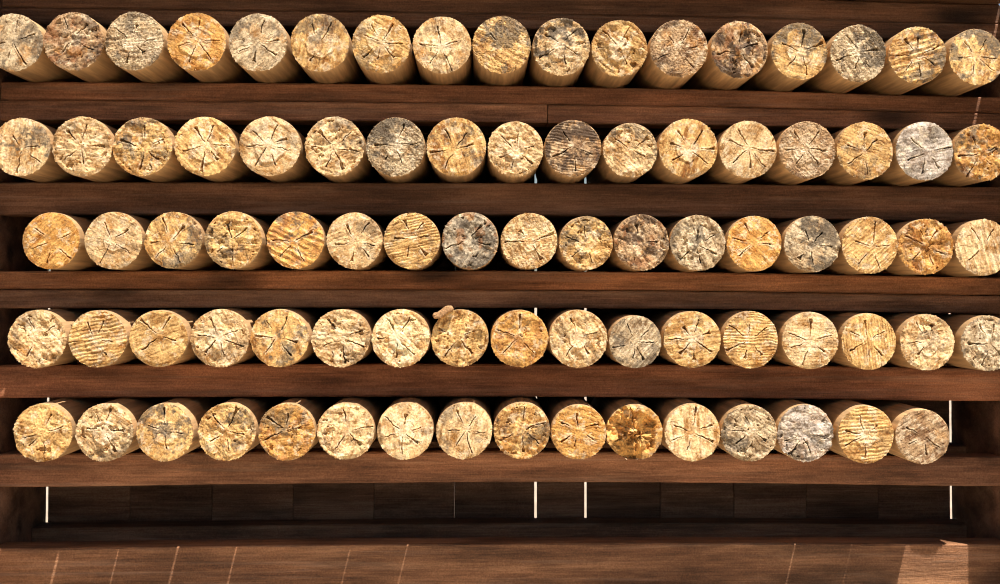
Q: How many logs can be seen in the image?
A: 84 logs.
